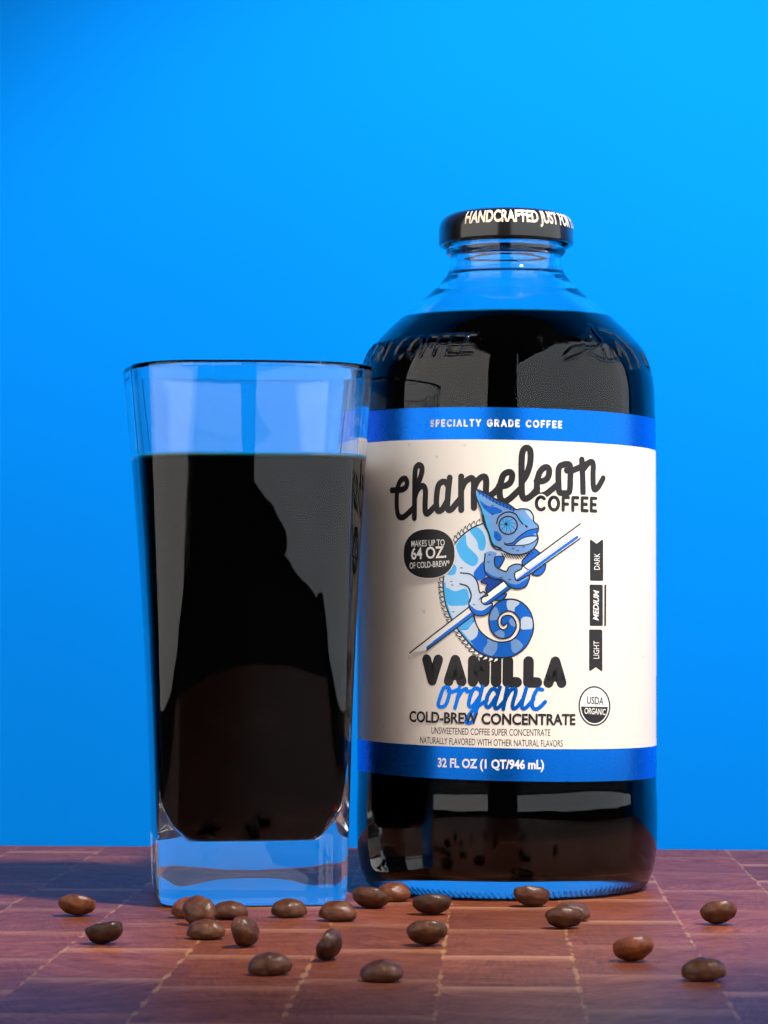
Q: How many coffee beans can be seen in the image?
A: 22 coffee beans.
